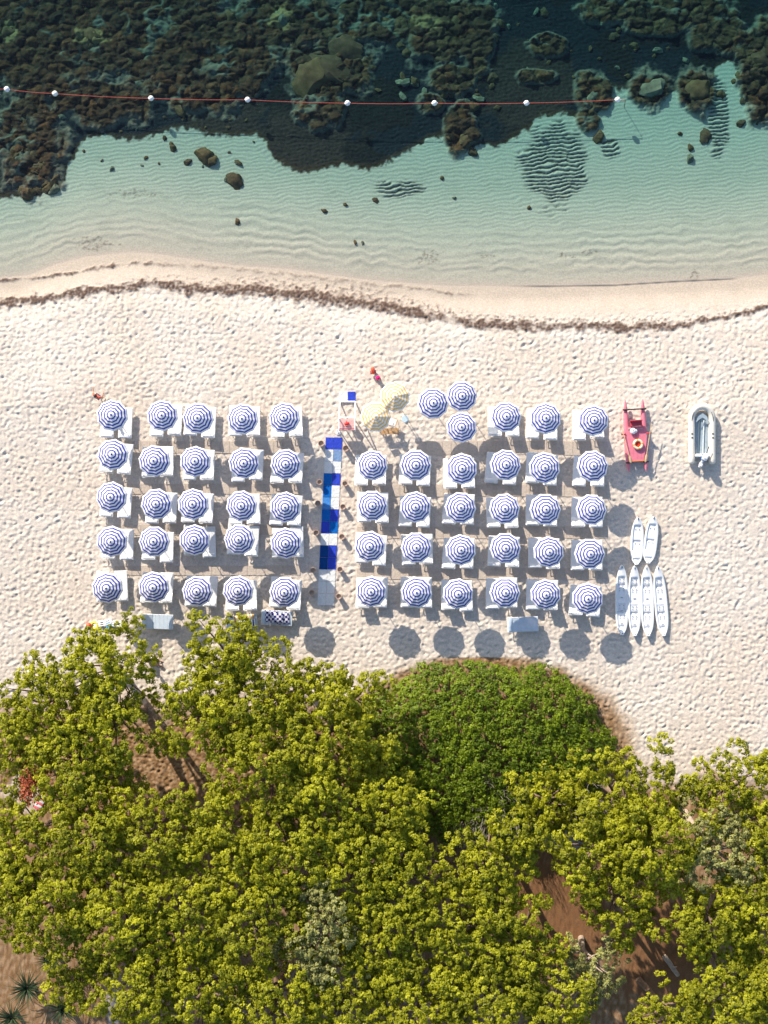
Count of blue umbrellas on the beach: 55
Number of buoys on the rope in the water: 8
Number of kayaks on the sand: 6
